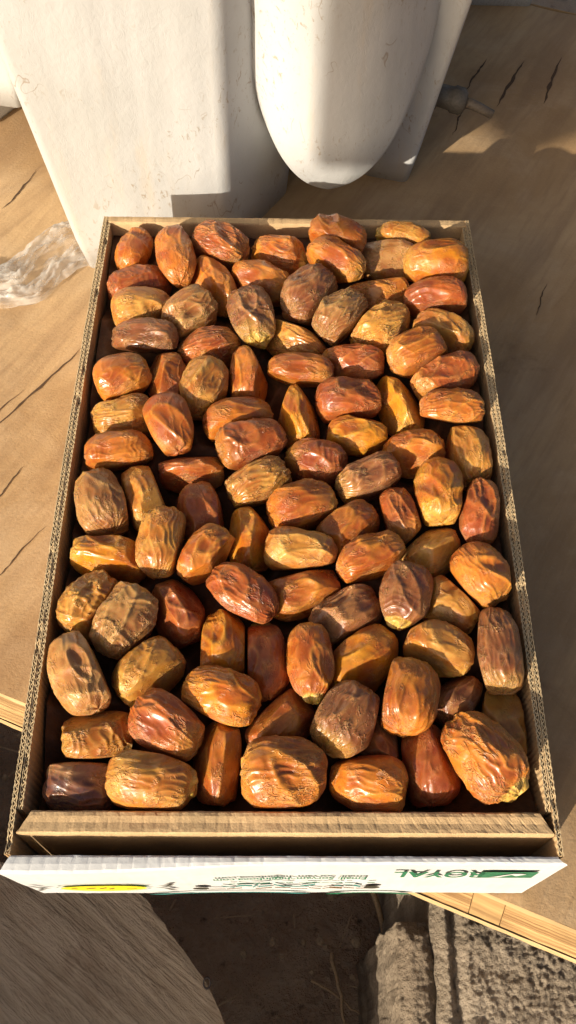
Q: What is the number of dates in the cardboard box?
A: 96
